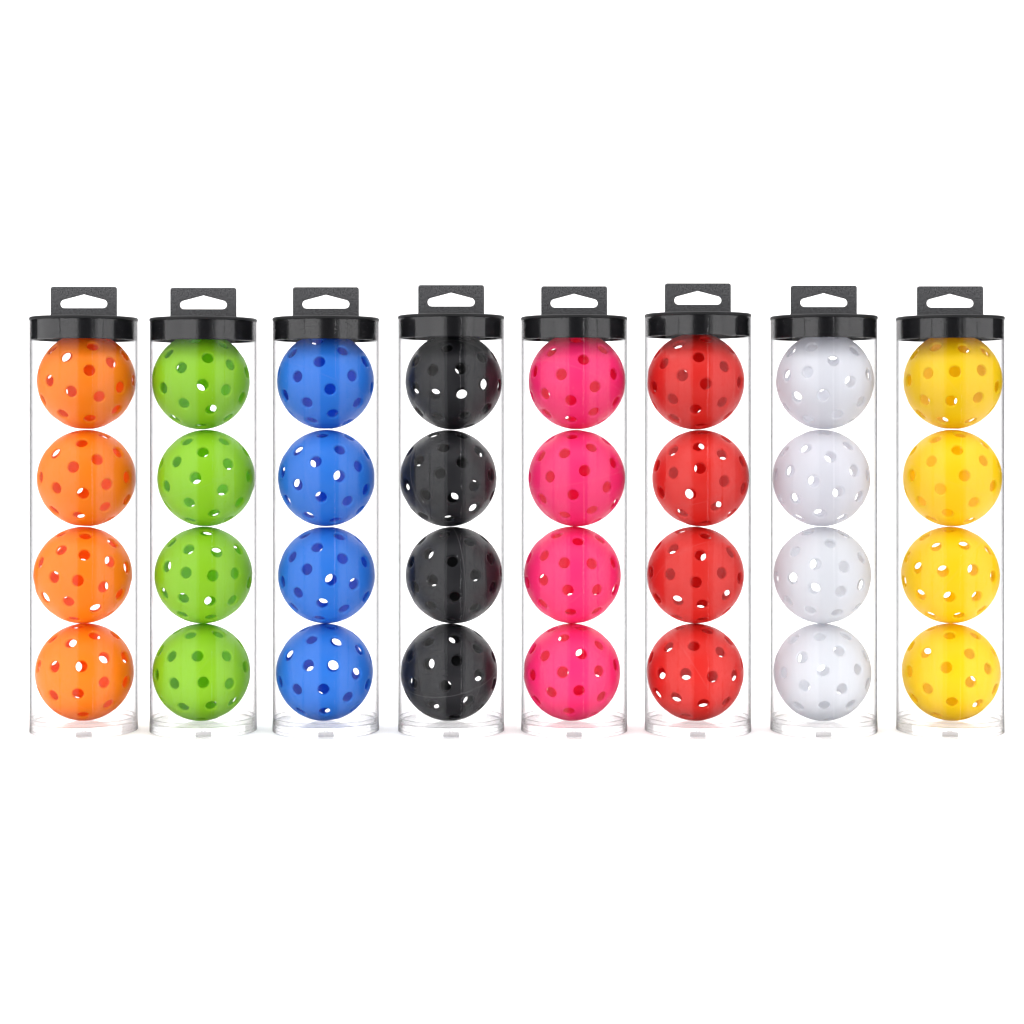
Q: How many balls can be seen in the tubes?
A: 32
